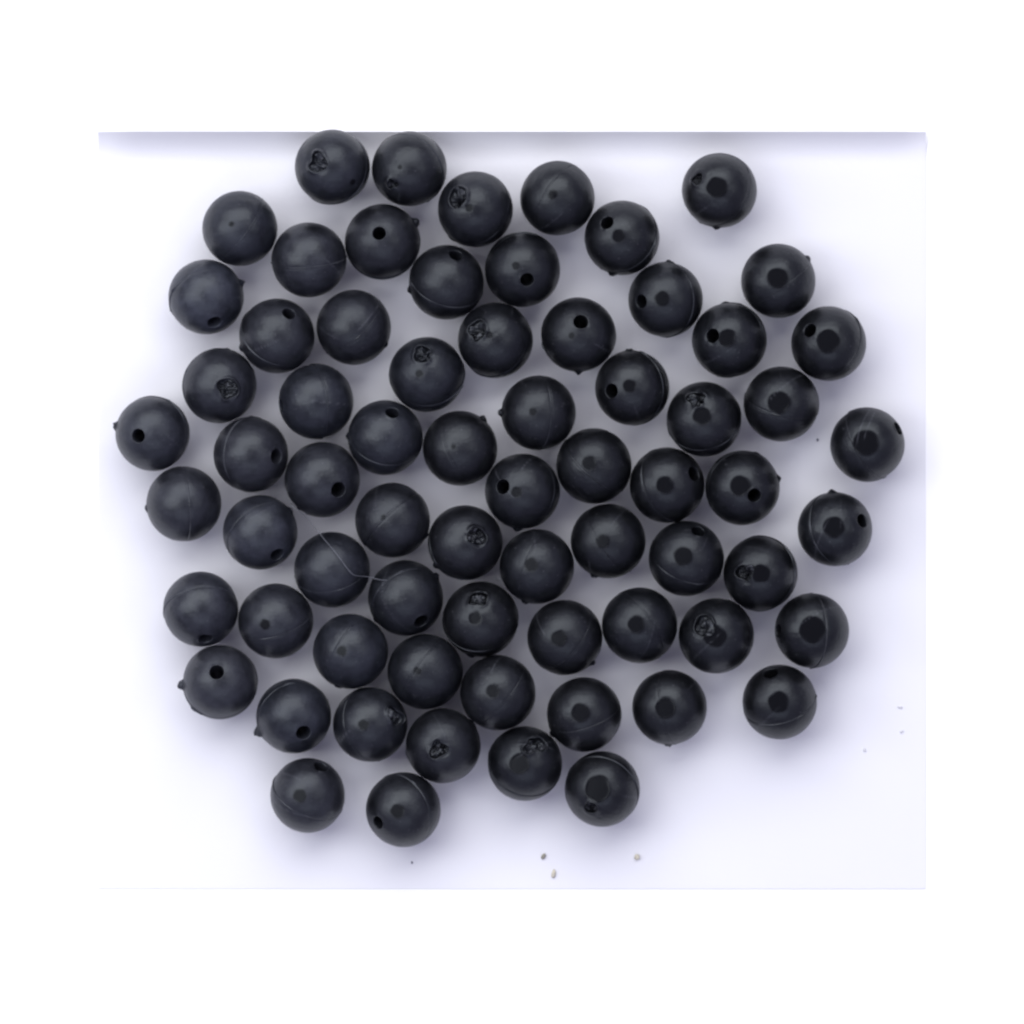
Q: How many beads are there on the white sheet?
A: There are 69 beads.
